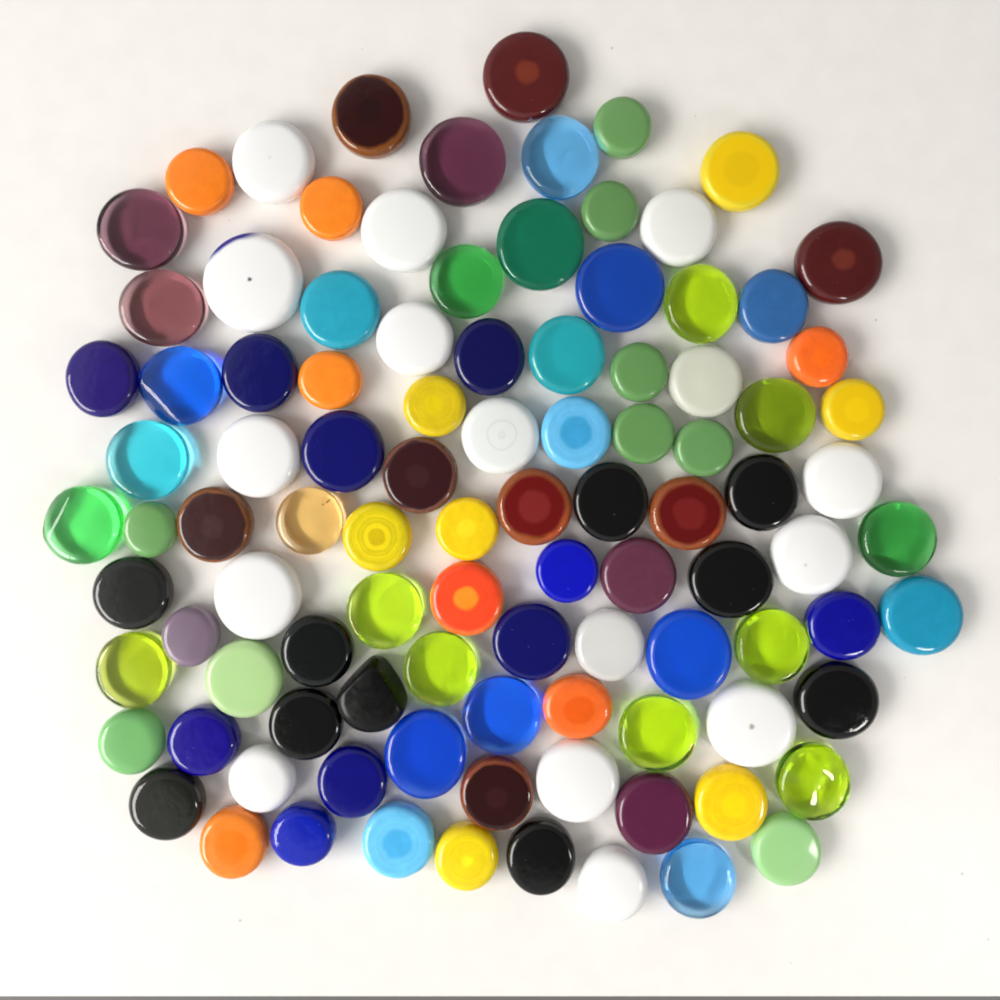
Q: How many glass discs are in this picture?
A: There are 100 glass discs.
